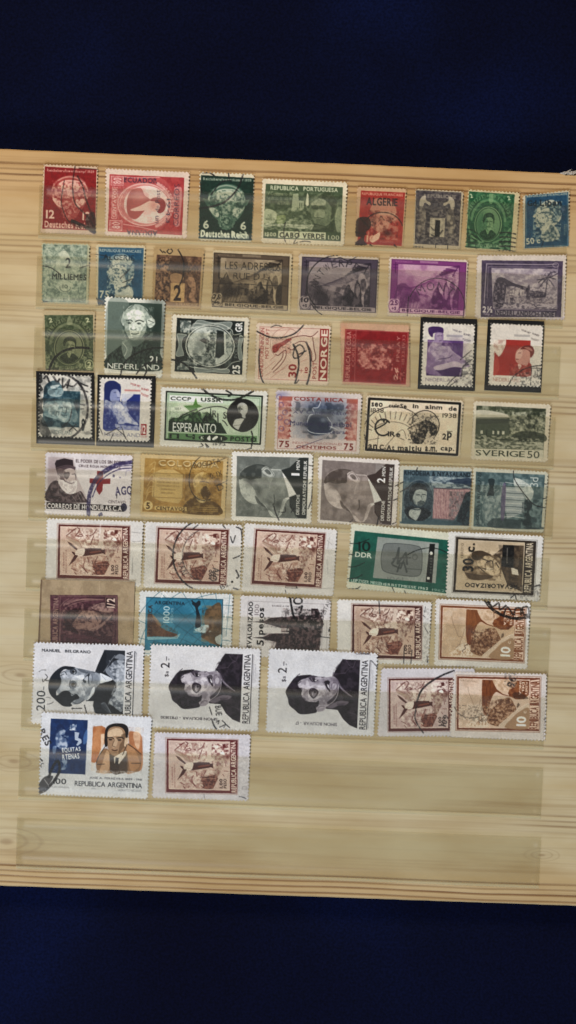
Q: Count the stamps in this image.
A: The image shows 51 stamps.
